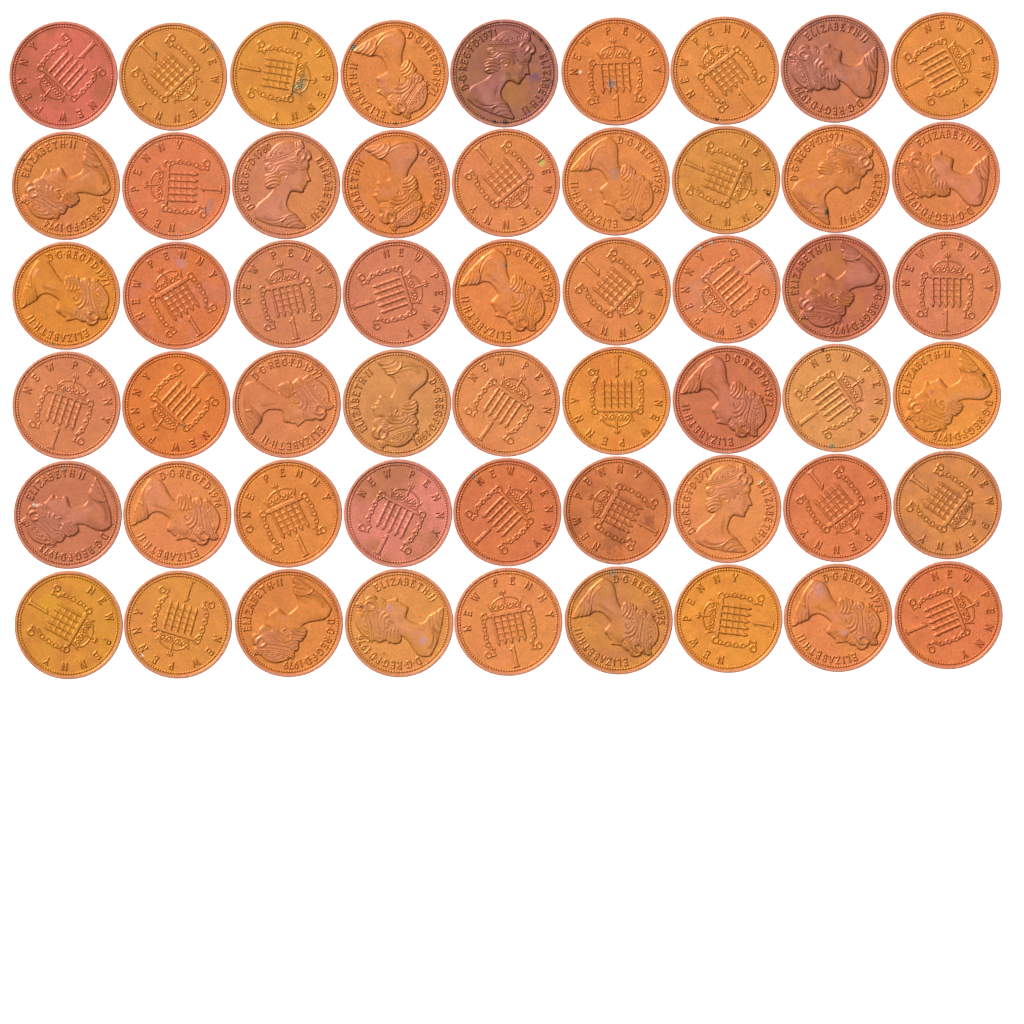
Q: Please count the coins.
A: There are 54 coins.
